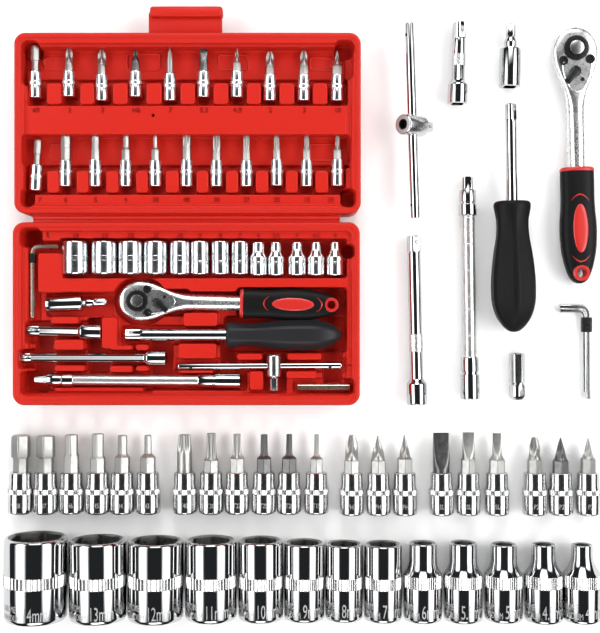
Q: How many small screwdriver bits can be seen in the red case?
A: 21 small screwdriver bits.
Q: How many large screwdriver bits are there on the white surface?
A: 21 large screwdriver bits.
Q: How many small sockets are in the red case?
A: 13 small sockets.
